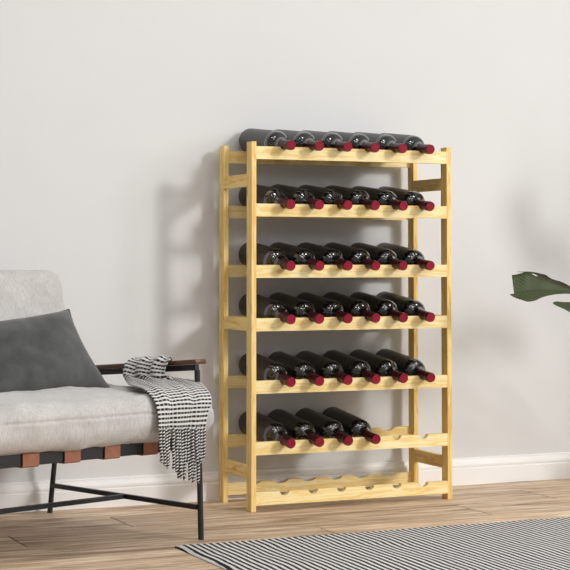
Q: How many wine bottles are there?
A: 34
